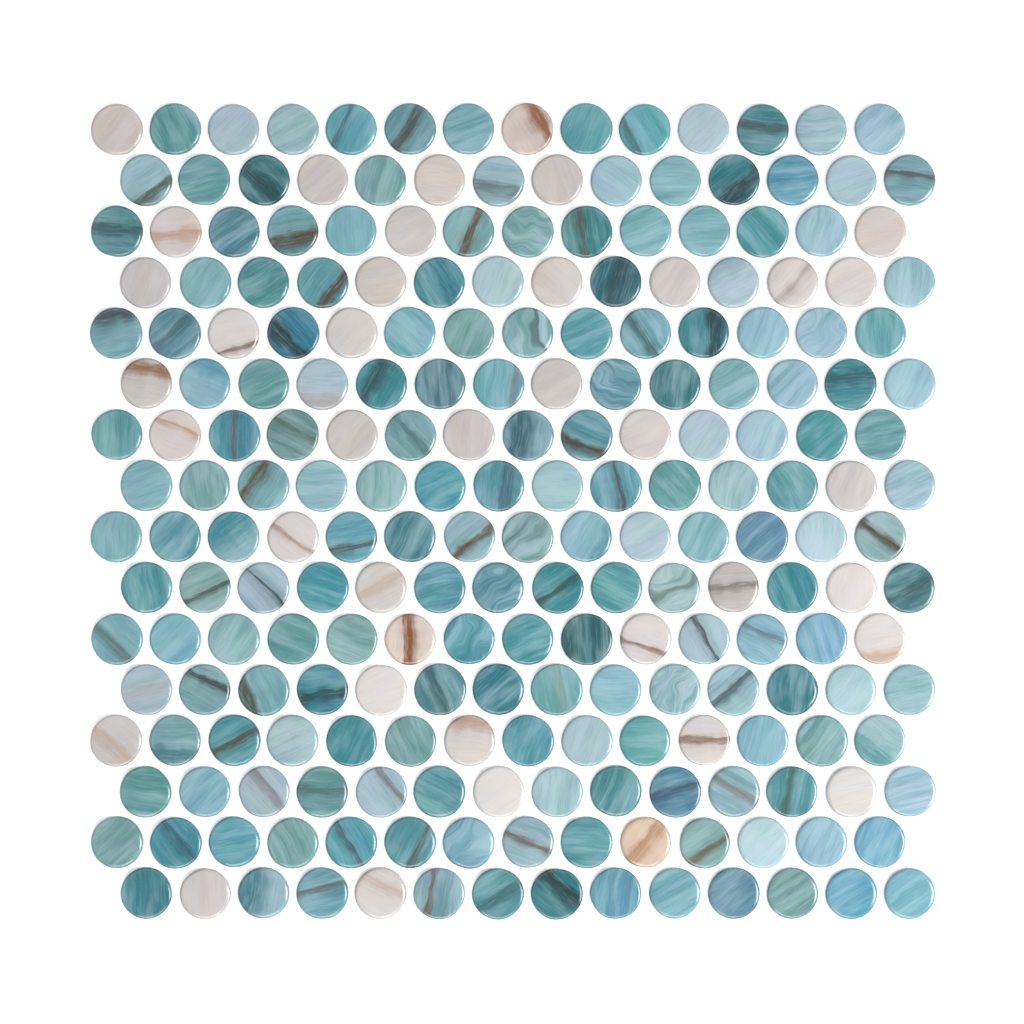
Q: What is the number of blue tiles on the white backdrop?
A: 185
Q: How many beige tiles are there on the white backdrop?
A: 39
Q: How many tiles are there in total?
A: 224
